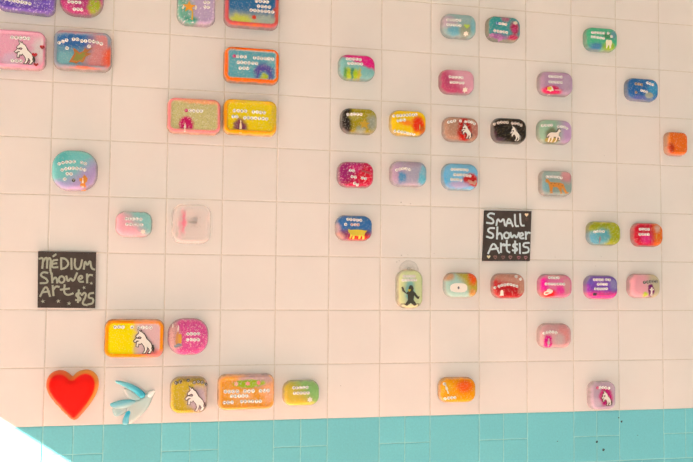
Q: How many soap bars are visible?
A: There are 46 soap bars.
